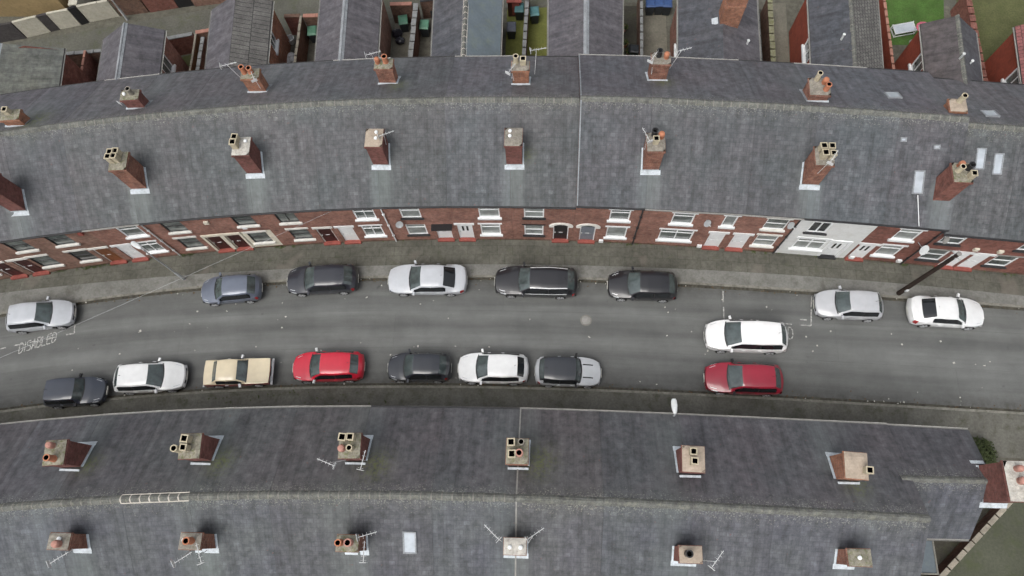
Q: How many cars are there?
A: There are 17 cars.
